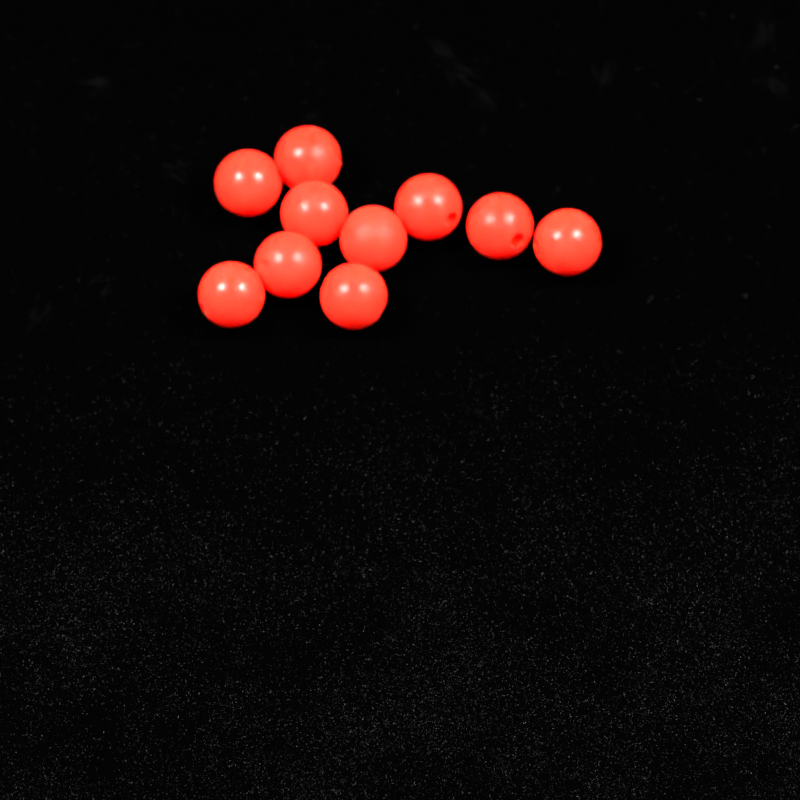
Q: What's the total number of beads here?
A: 10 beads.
